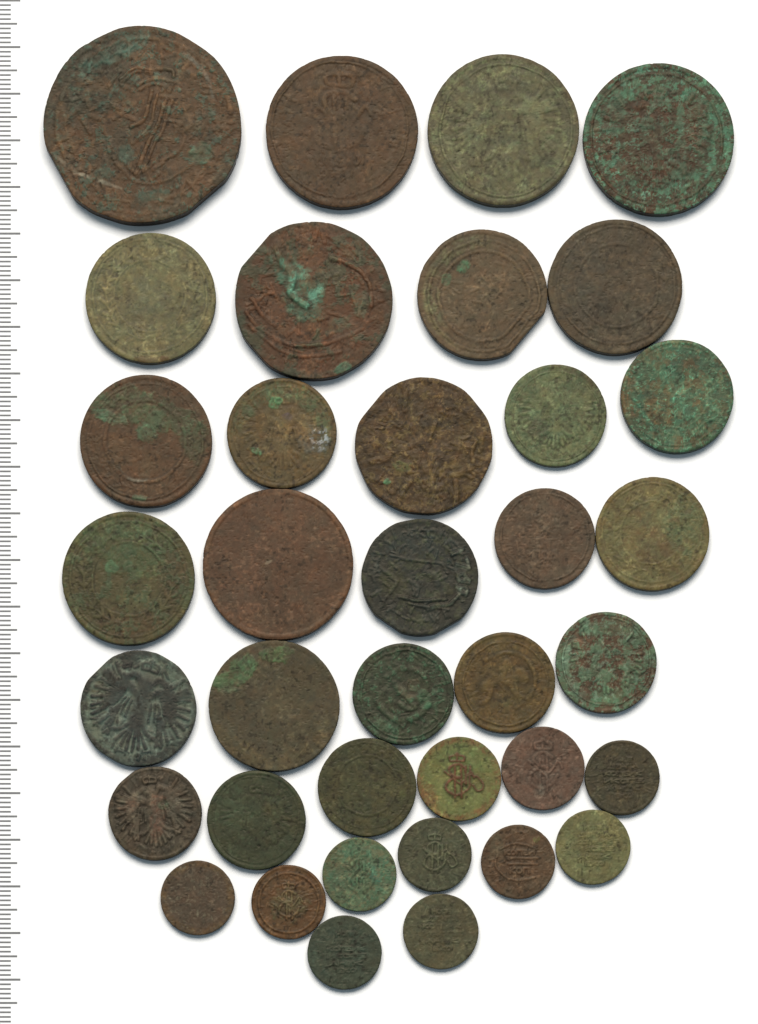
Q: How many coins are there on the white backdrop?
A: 37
